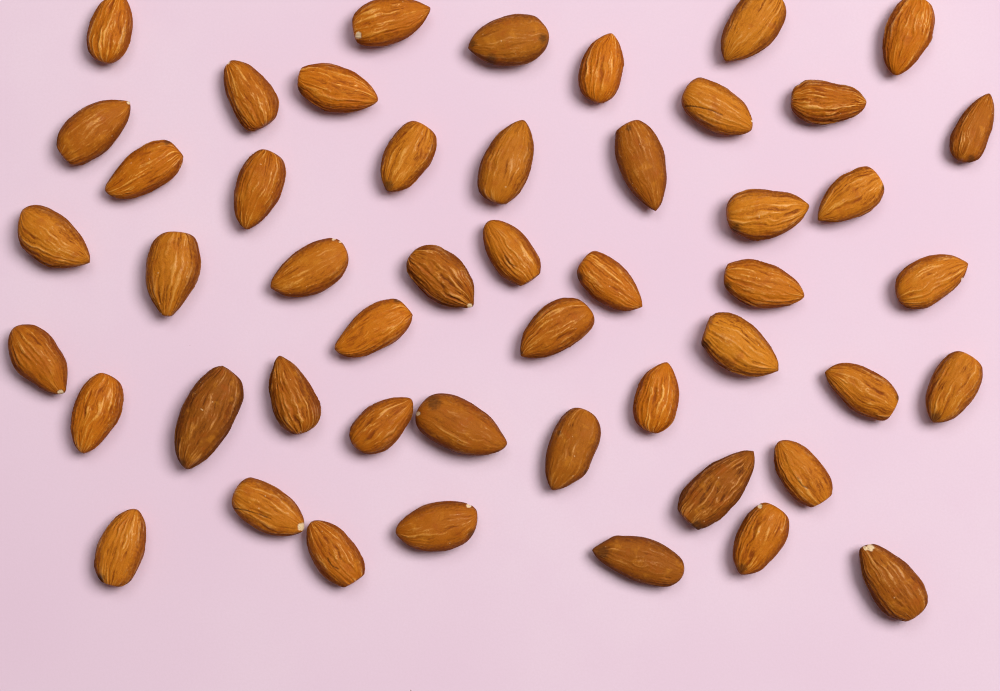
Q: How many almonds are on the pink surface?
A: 49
